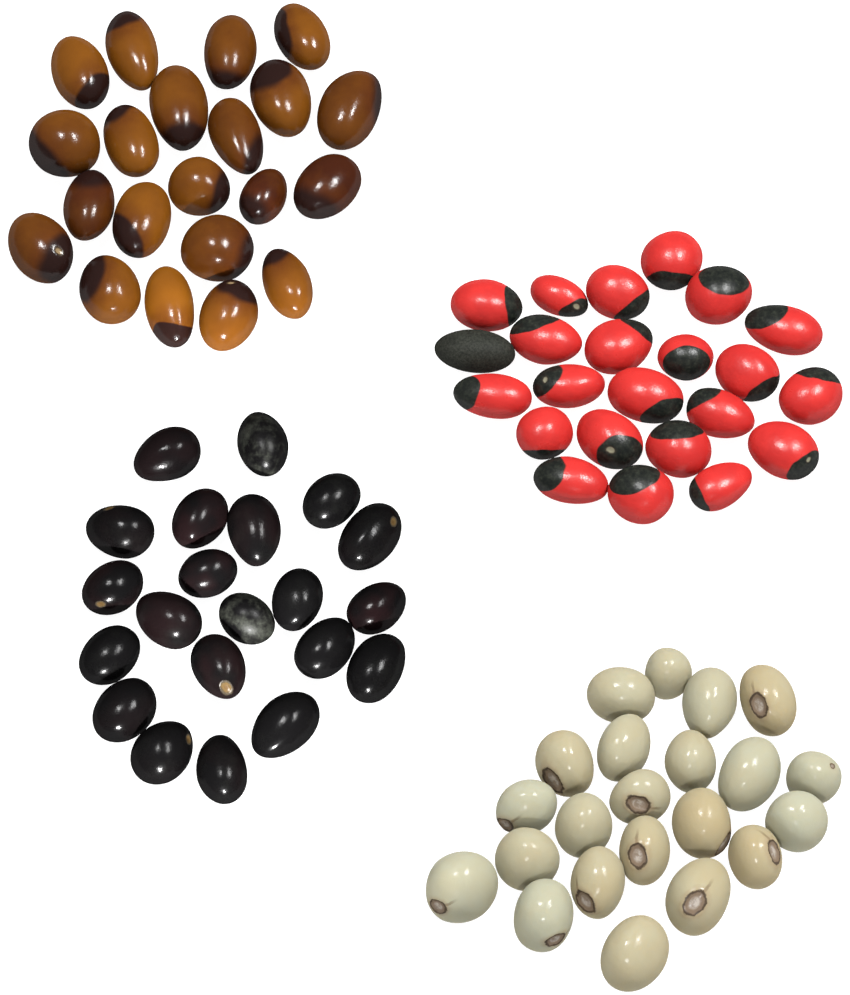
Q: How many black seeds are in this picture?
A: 22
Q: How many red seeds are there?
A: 22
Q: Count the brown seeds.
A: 21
